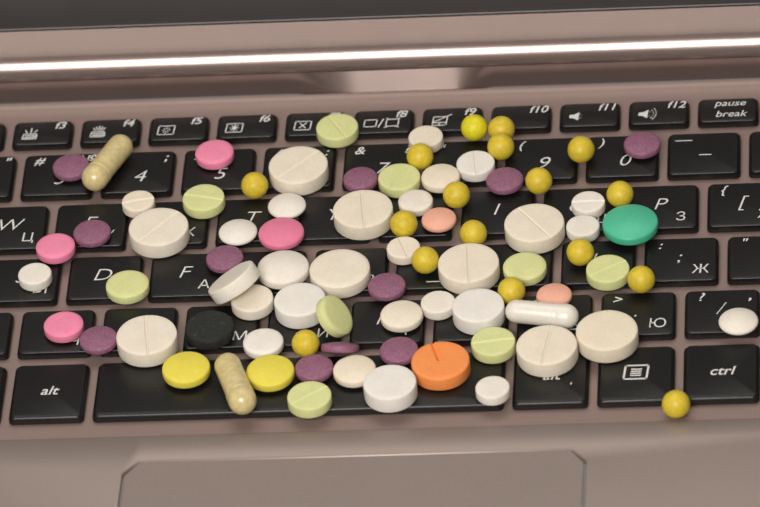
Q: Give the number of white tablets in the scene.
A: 32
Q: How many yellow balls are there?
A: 17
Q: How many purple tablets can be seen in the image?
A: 11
